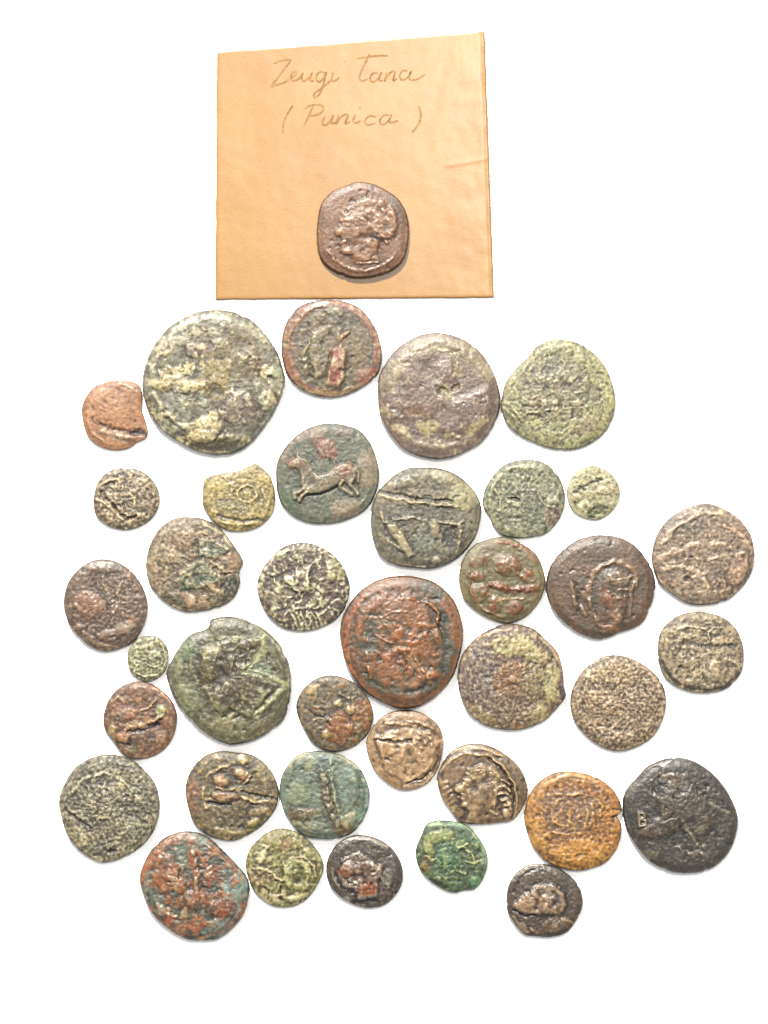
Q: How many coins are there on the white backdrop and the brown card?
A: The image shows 38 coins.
